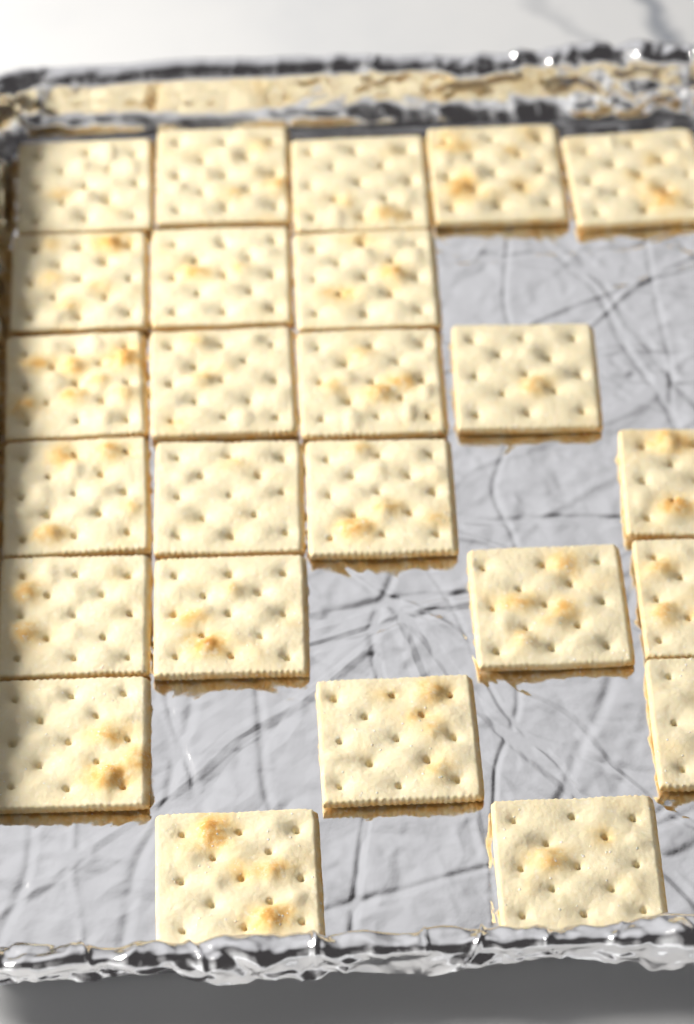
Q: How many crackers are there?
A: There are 25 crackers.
